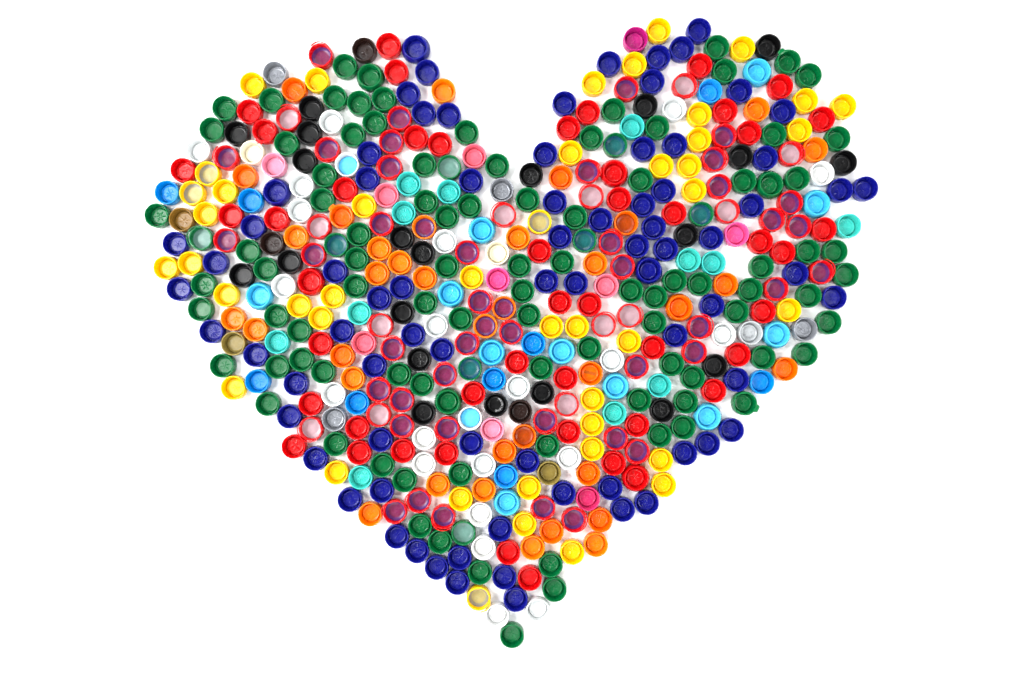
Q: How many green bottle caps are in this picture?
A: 102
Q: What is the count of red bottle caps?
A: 102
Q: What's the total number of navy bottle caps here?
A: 77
